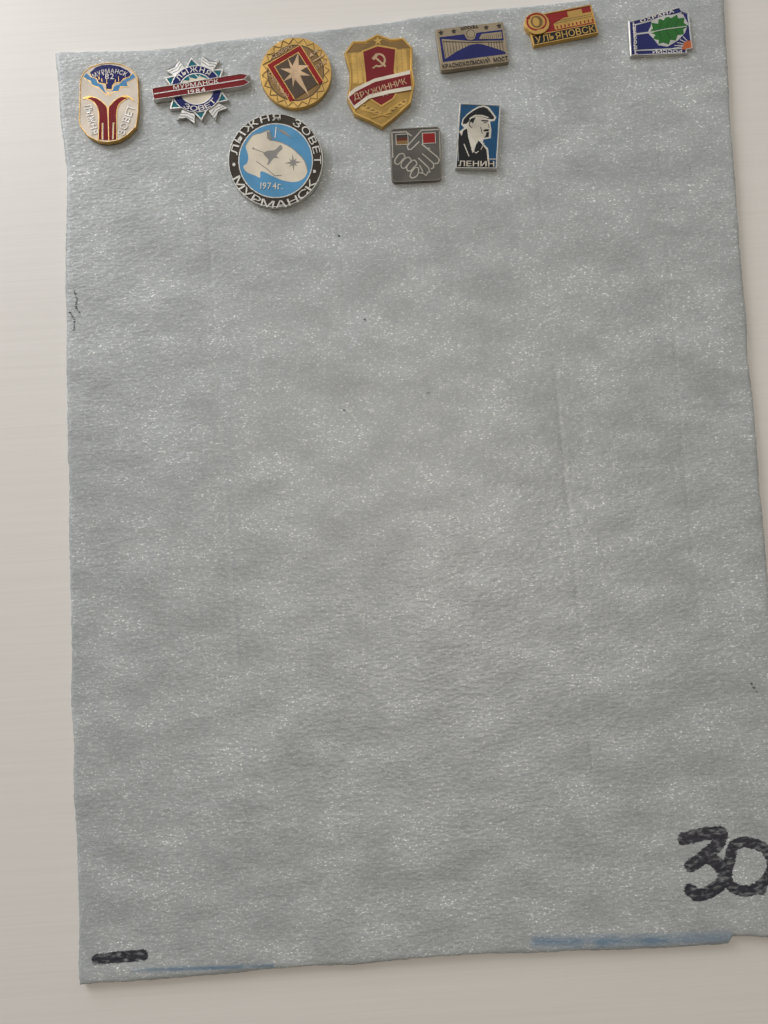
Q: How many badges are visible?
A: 10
